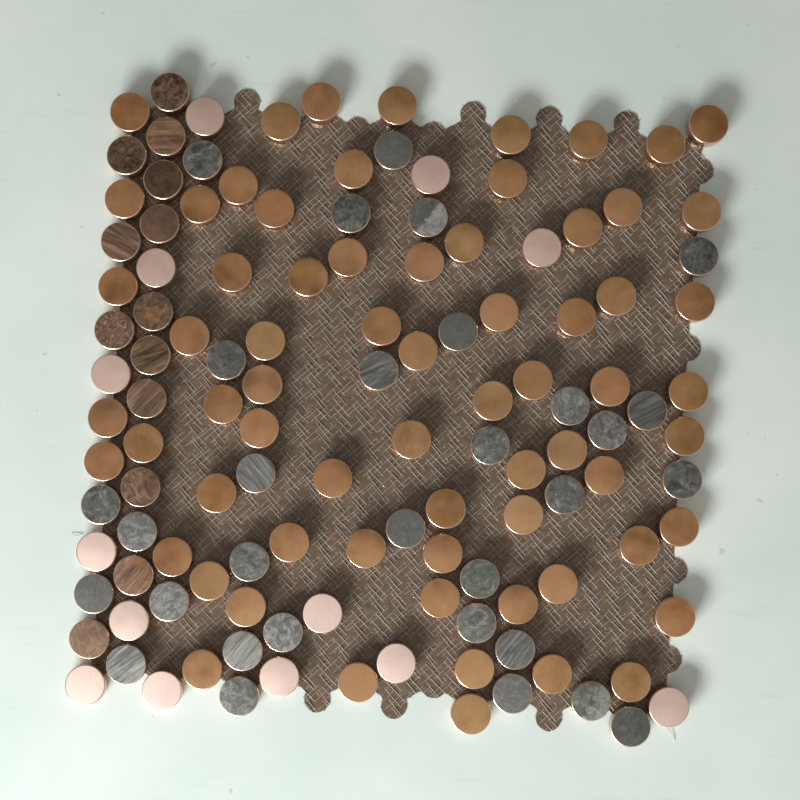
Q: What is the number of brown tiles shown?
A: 13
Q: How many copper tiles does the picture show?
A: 68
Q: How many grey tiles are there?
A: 31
